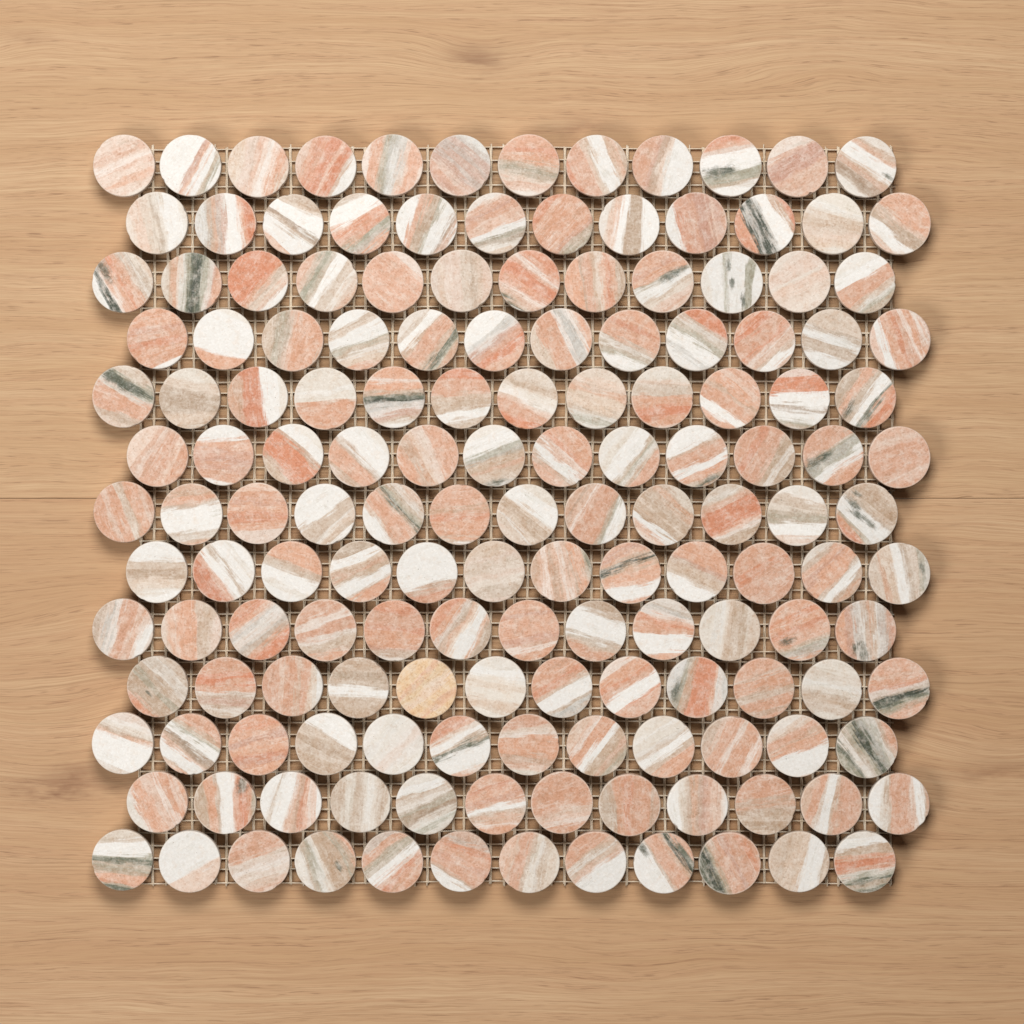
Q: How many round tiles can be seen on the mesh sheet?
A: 156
